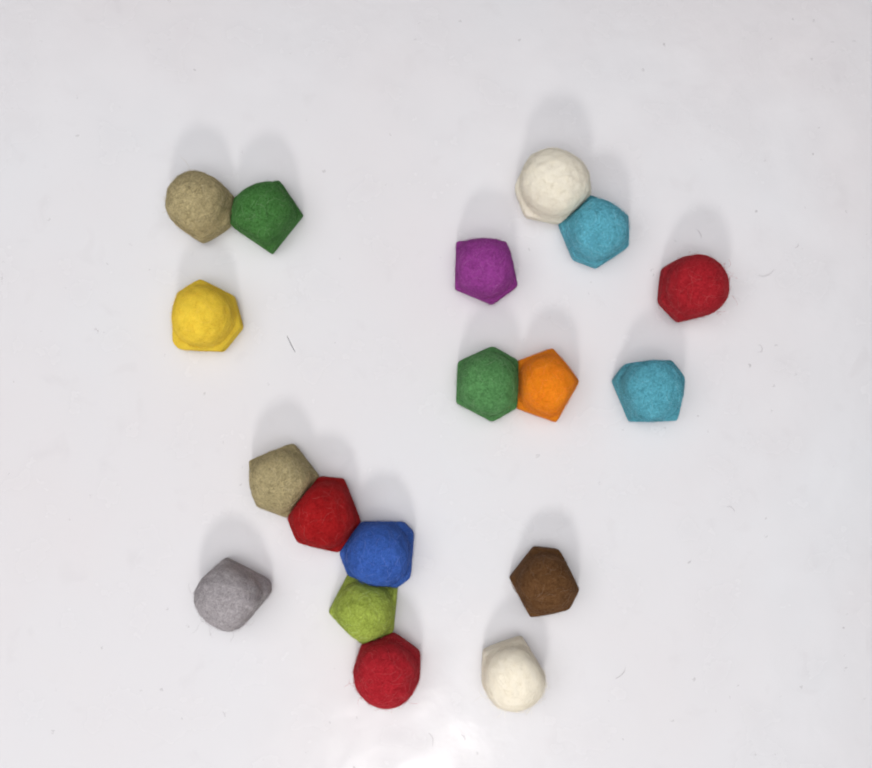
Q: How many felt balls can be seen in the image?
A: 18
